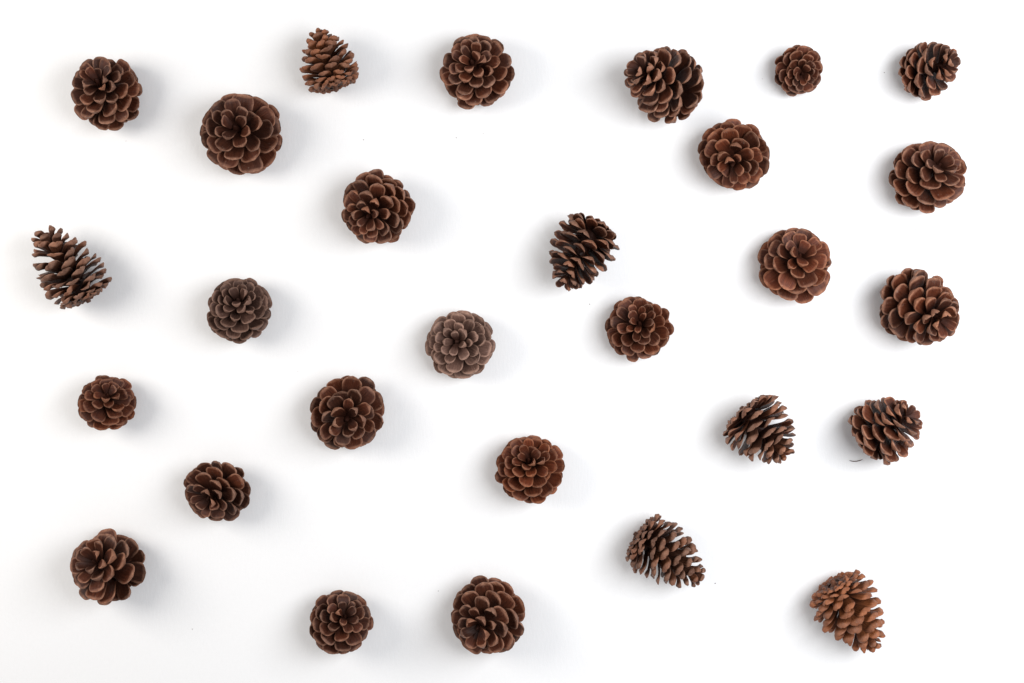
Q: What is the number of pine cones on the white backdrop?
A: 28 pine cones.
